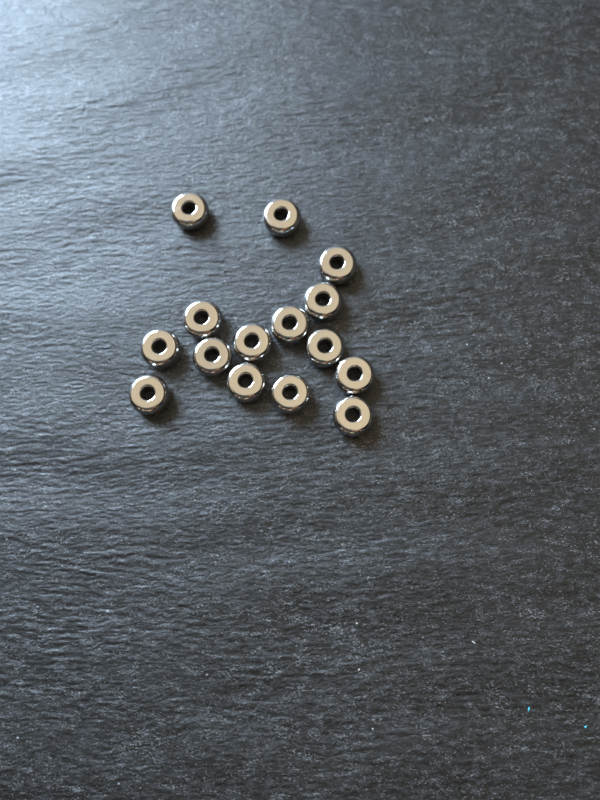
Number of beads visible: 15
